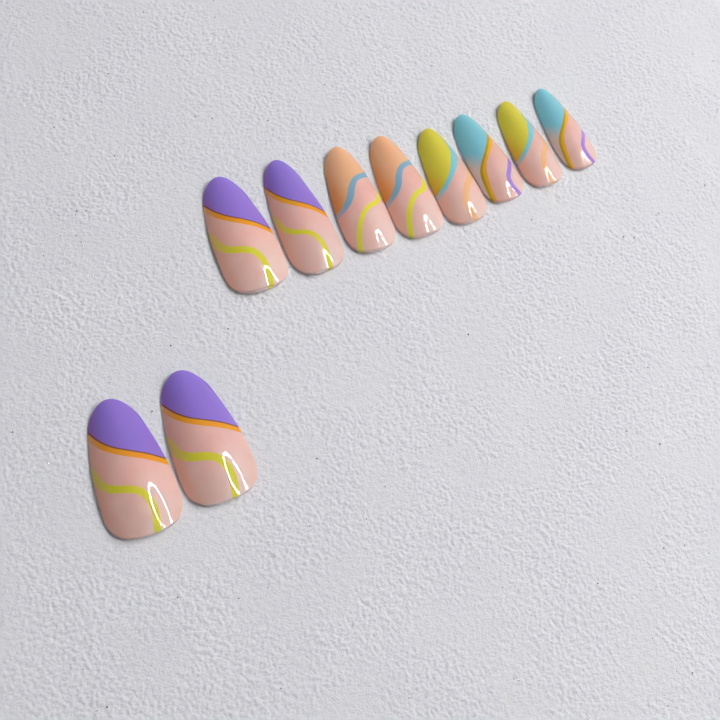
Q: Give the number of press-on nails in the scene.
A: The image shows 10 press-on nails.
